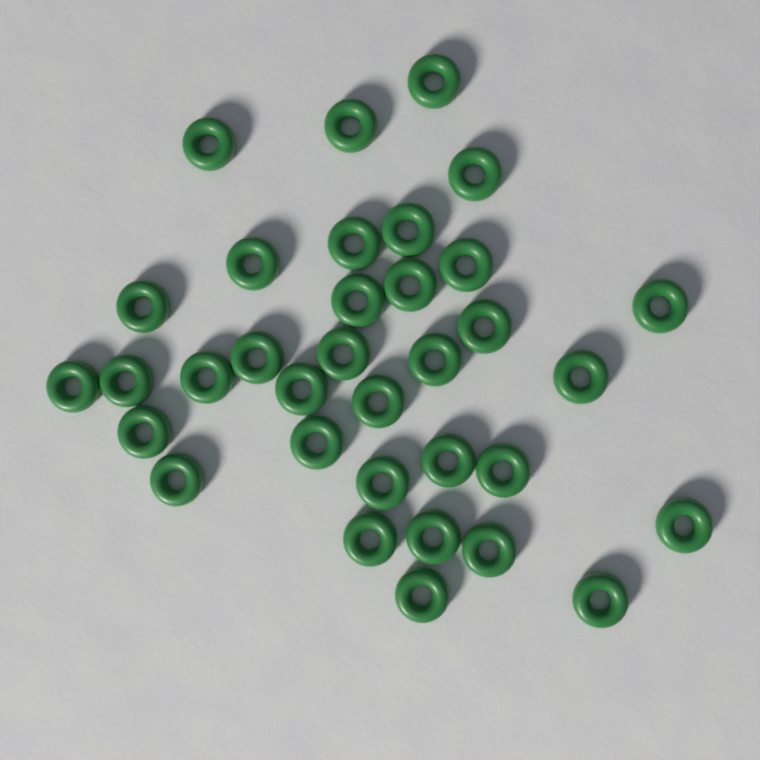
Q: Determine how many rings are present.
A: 34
